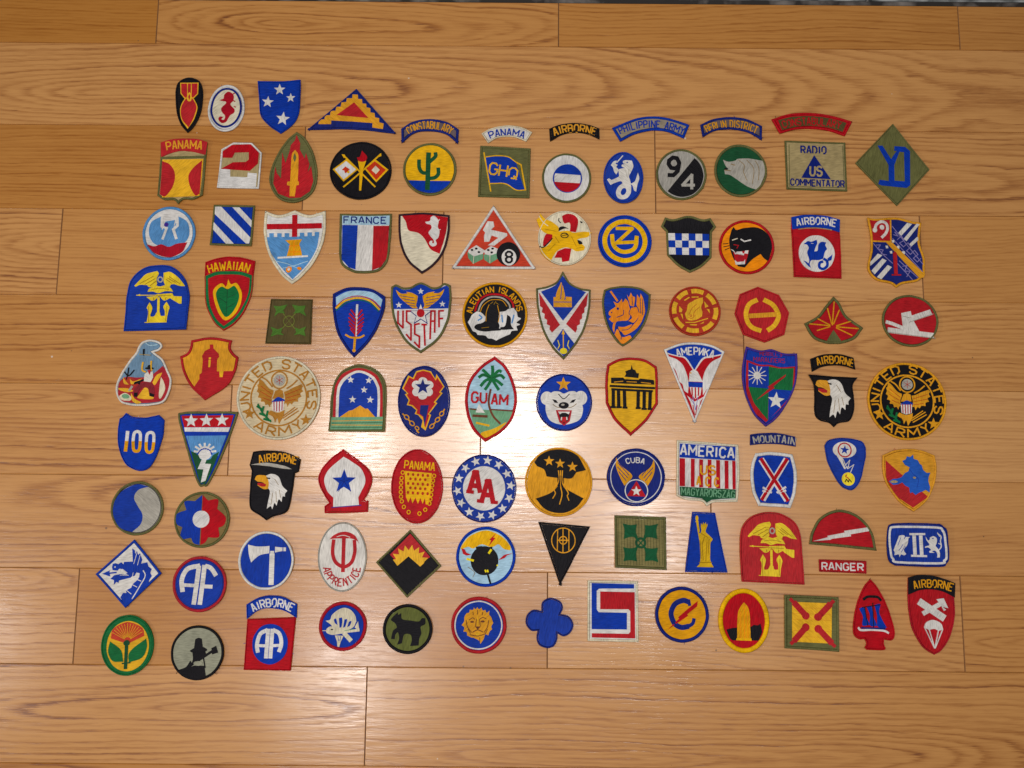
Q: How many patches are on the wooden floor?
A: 100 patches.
